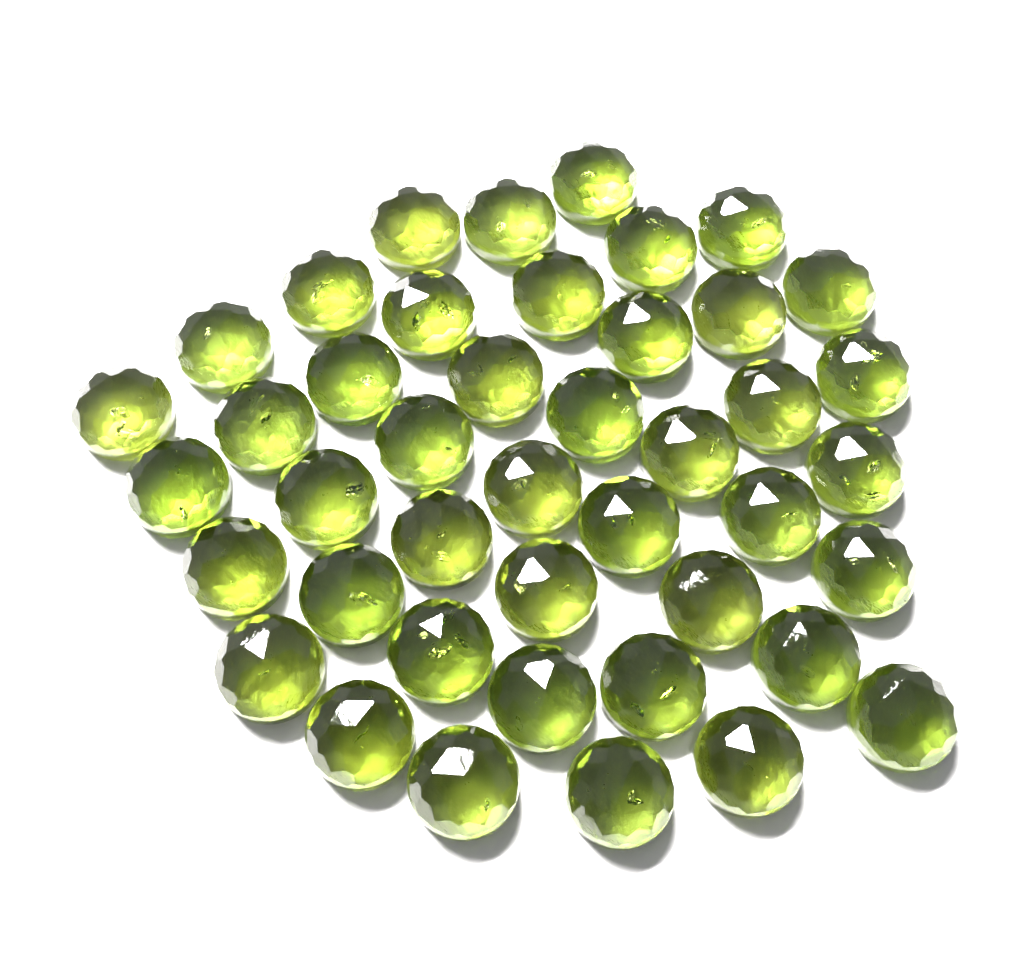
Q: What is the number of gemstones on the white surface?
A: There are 43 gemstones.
